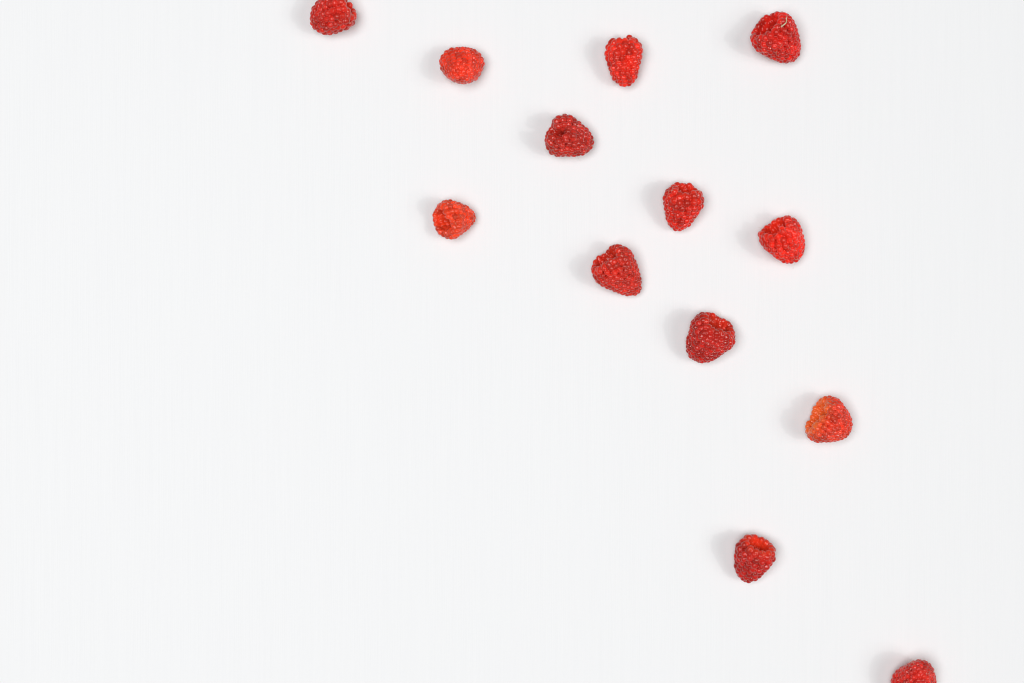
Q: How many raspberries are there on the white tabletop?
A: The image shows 13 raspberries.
